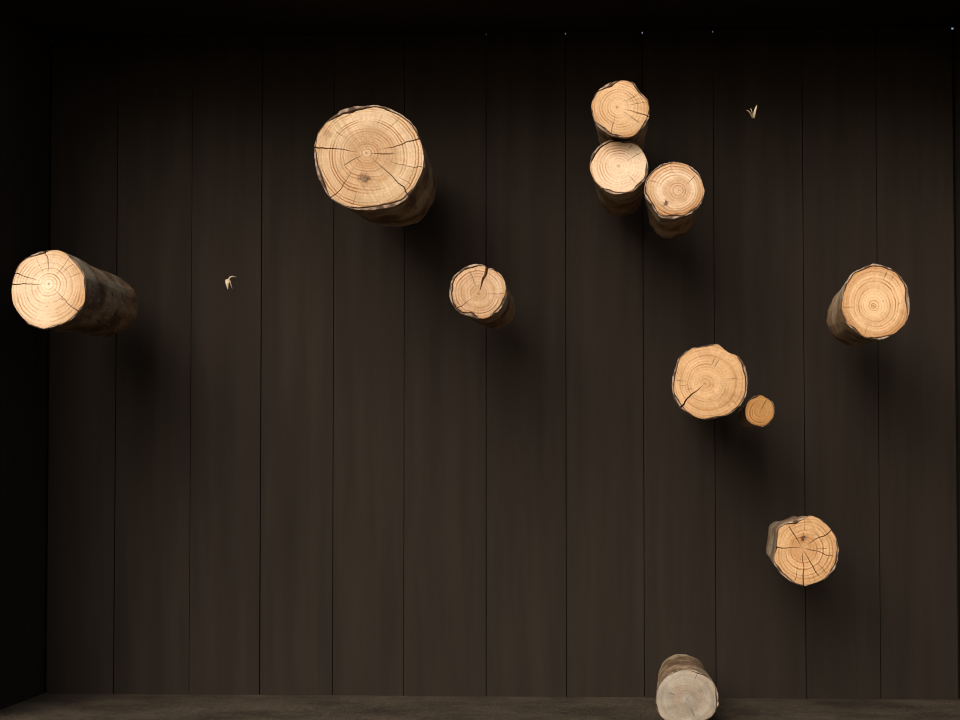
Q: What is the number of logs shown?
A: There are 11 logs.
